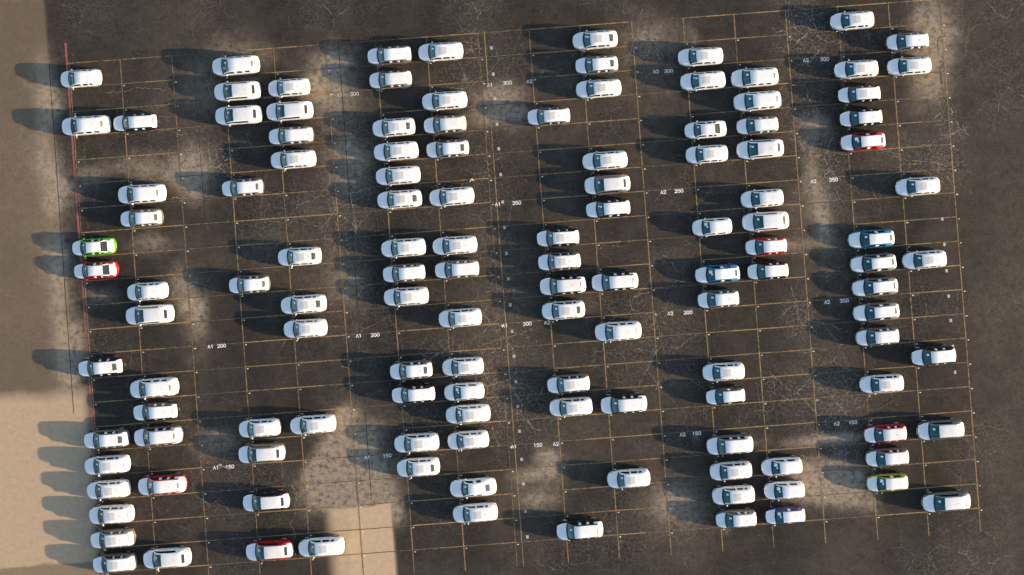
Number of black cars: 16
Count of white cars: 69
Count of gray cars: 33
